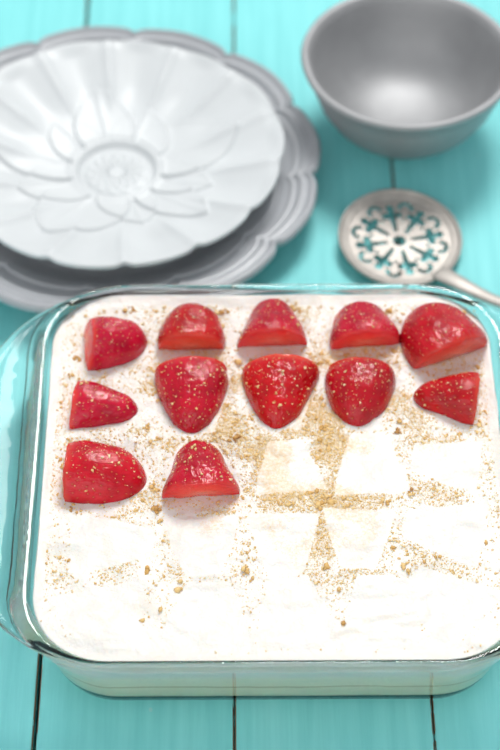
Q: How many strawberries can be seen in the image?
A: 12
